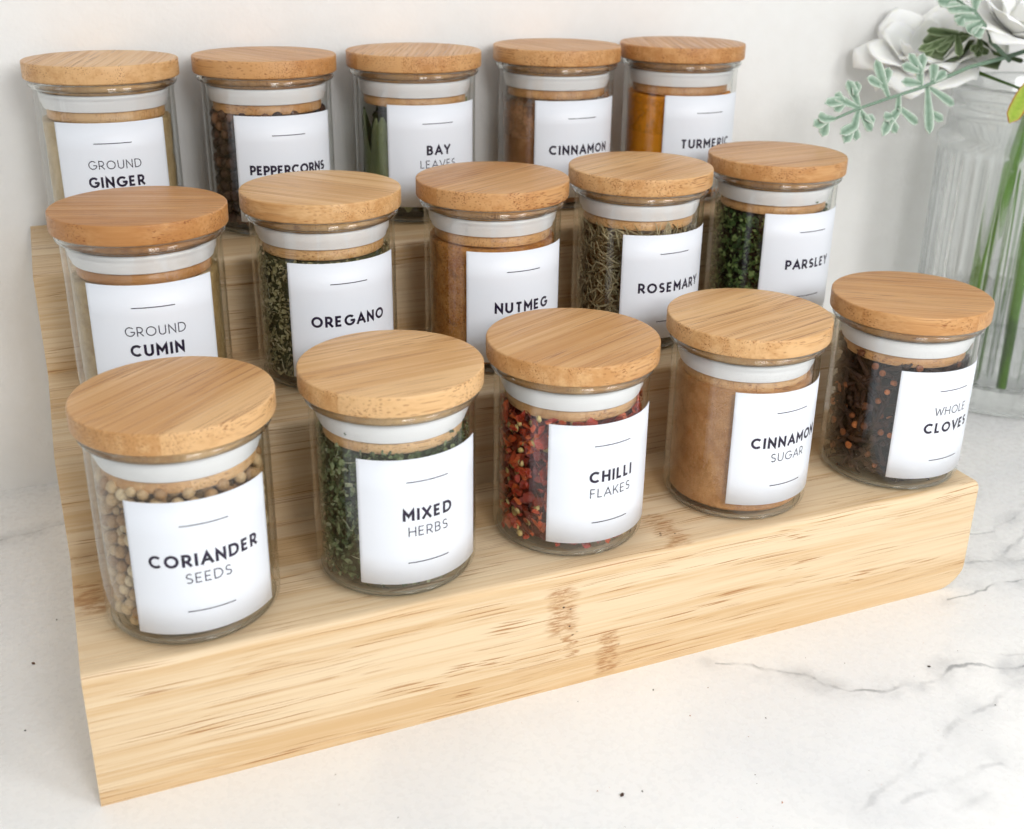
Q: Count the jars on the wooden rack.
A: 15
